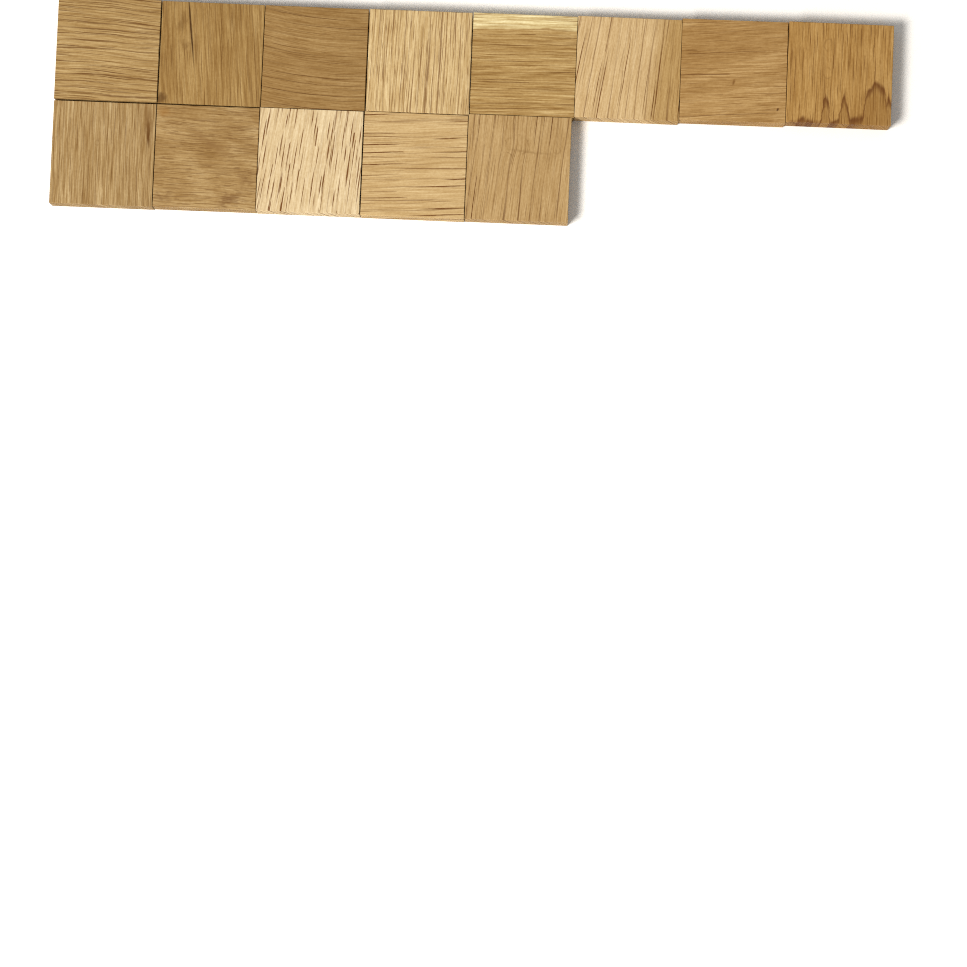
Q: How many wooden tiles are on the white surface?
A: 13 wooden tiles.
